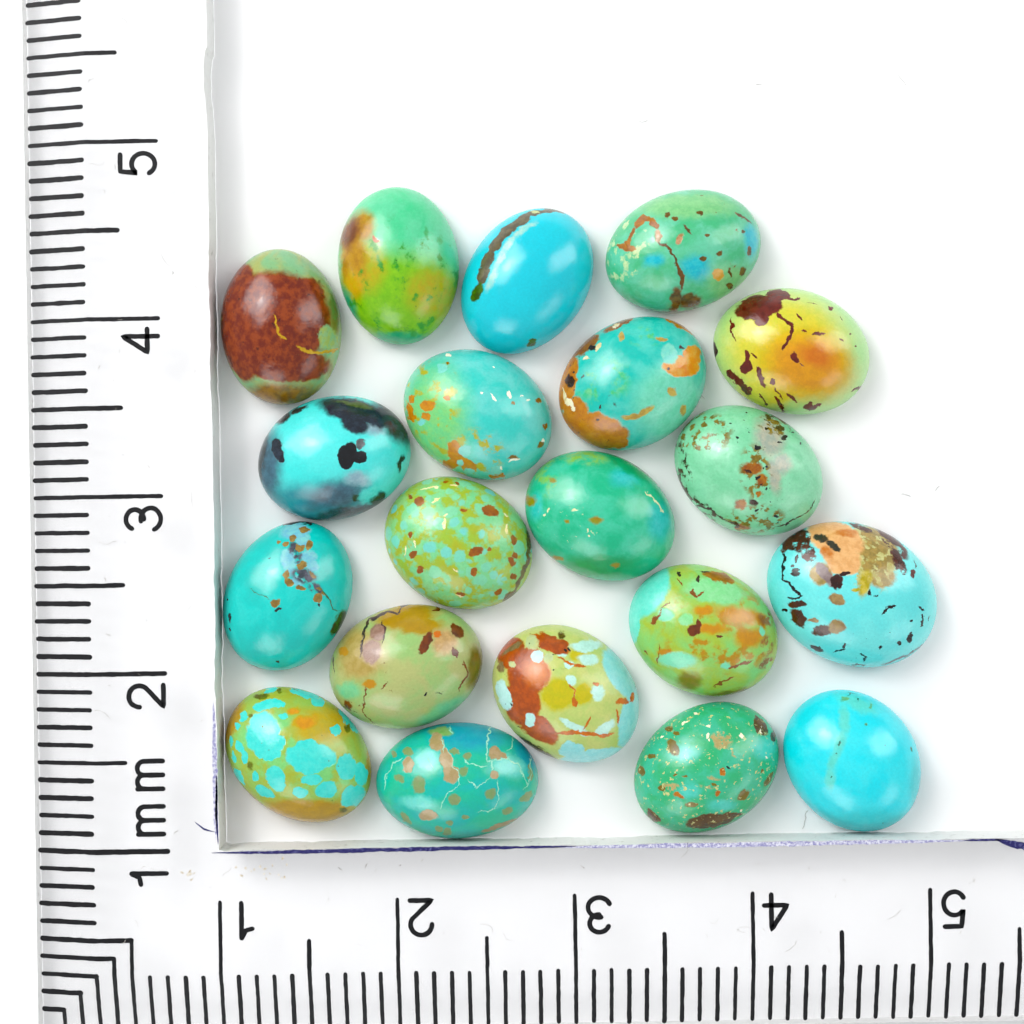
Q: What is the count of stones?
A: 20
